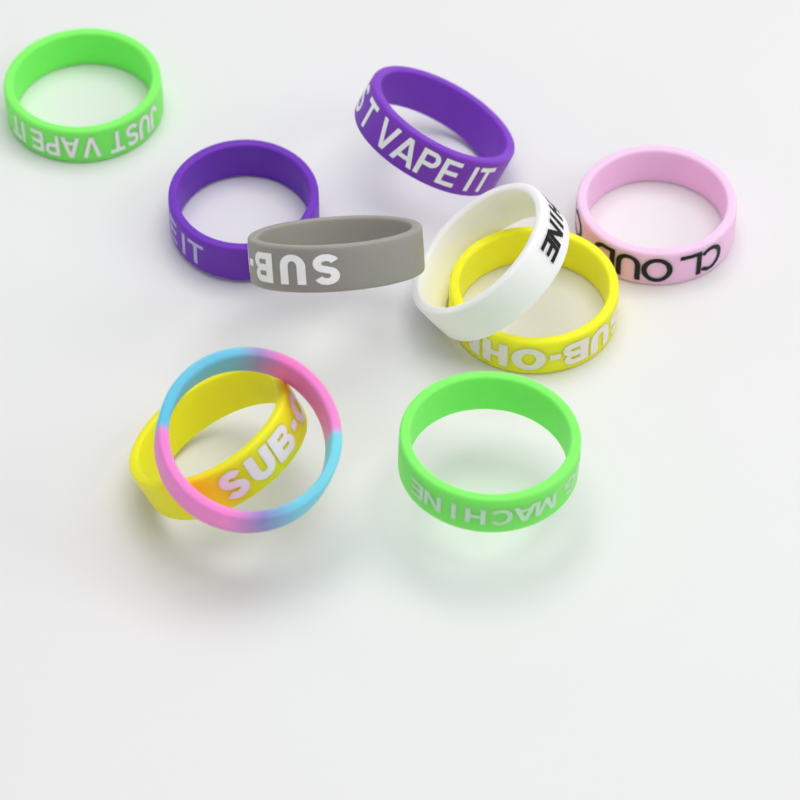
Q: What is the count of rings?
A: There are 10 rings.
